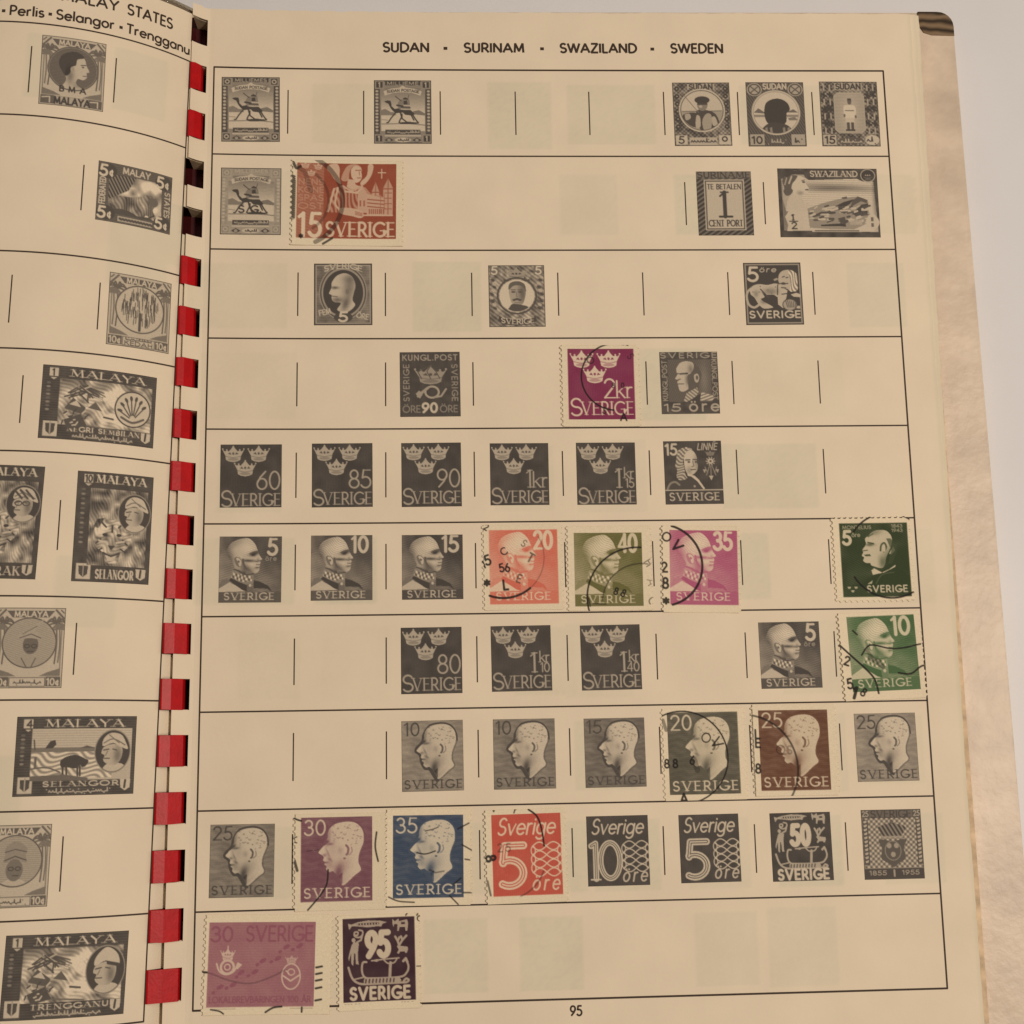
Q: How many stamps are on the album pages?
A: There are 59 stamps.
